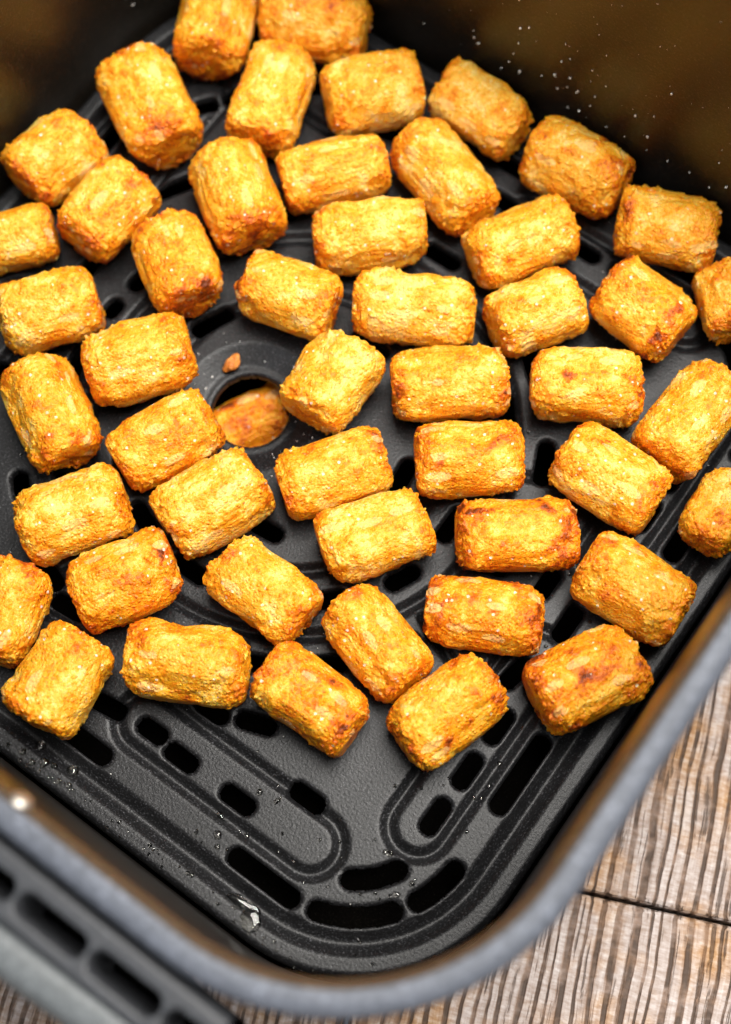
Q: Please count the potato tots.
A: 50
